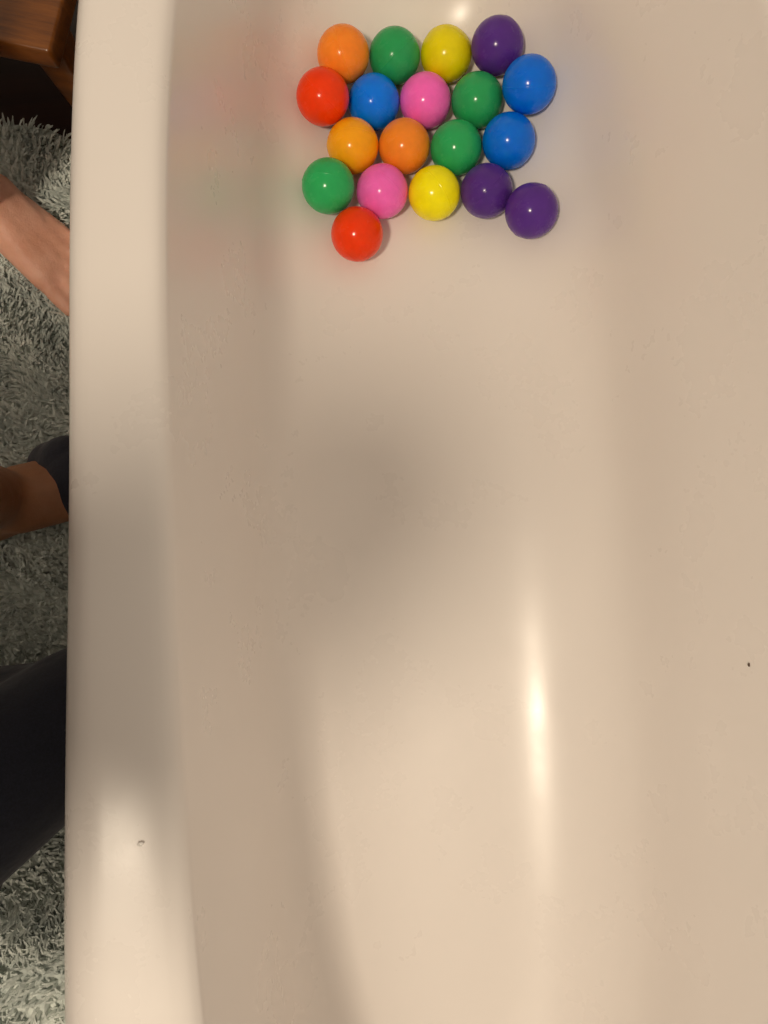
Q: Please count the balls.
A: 19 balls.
